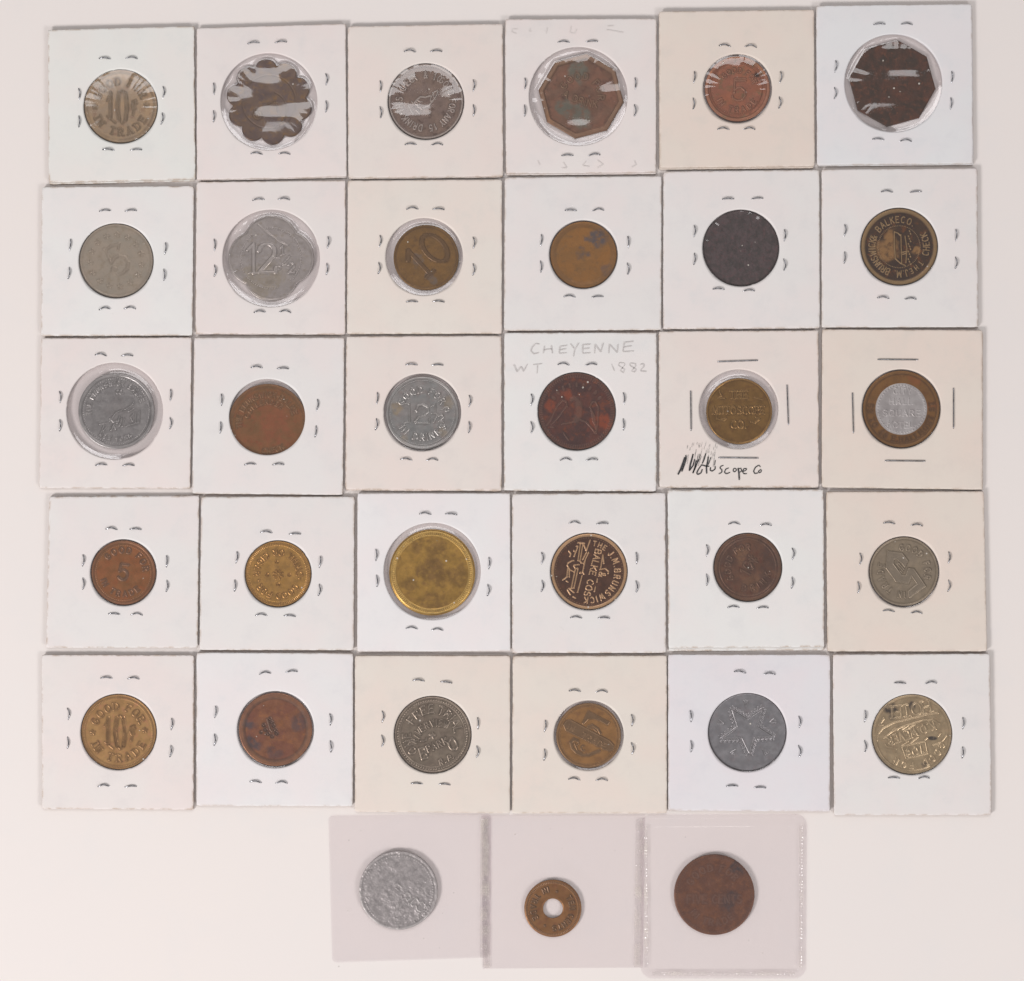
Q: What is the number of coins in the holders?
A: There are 33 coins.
